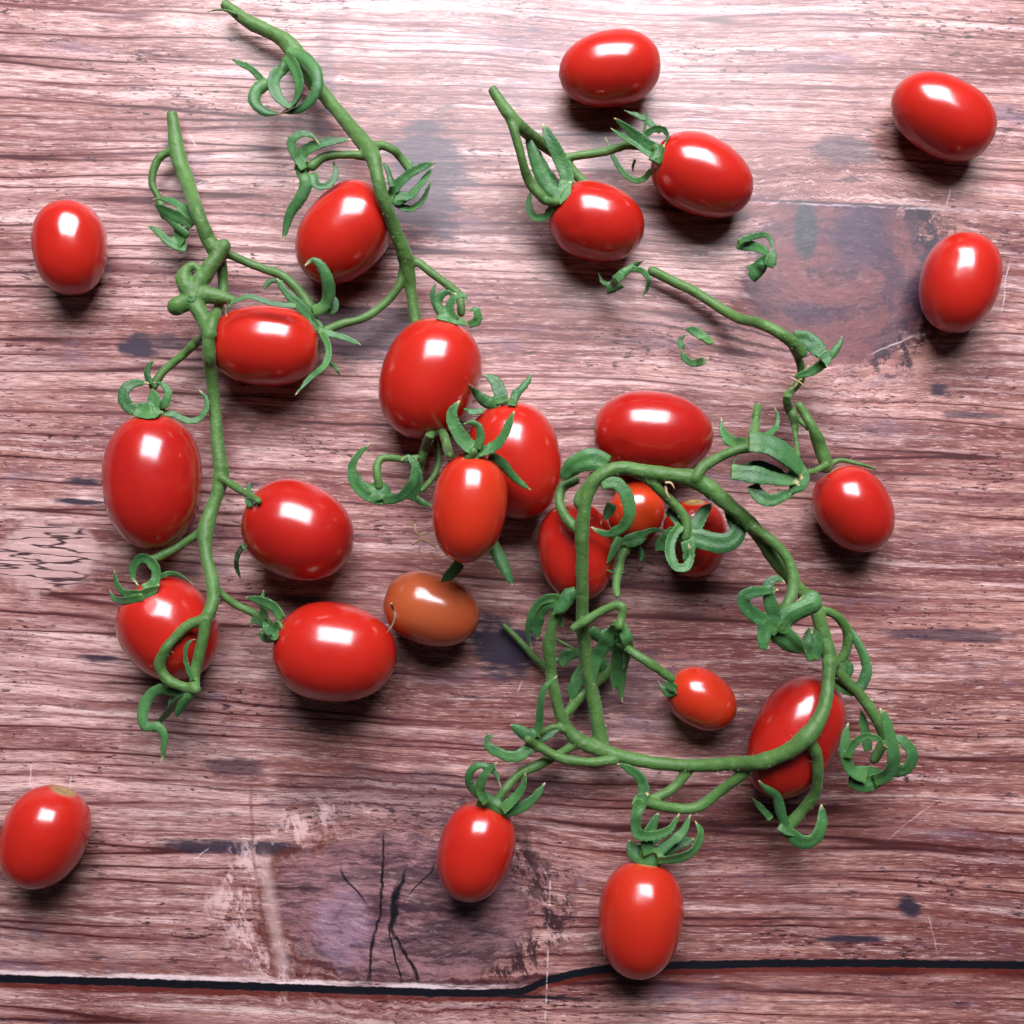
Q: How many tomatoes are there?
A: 26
